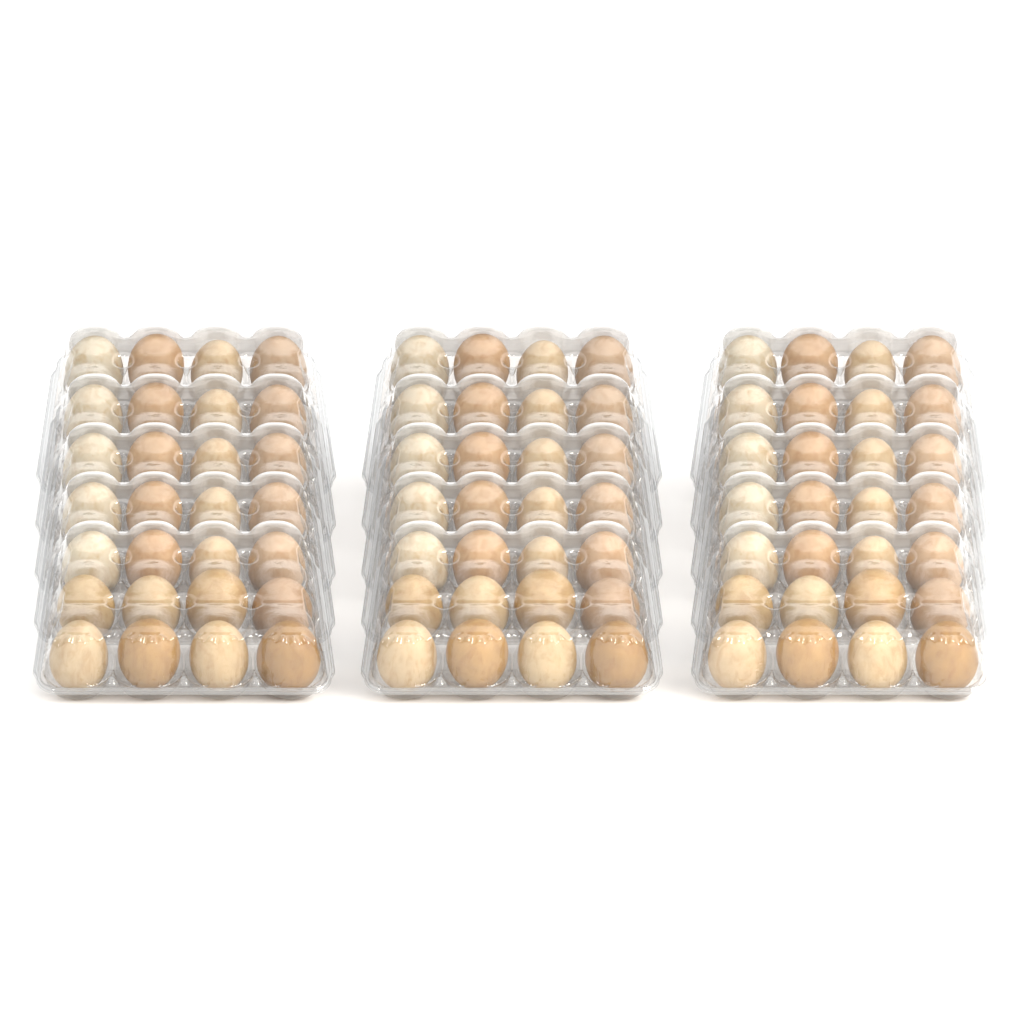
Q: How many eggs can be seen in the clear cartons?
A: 84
